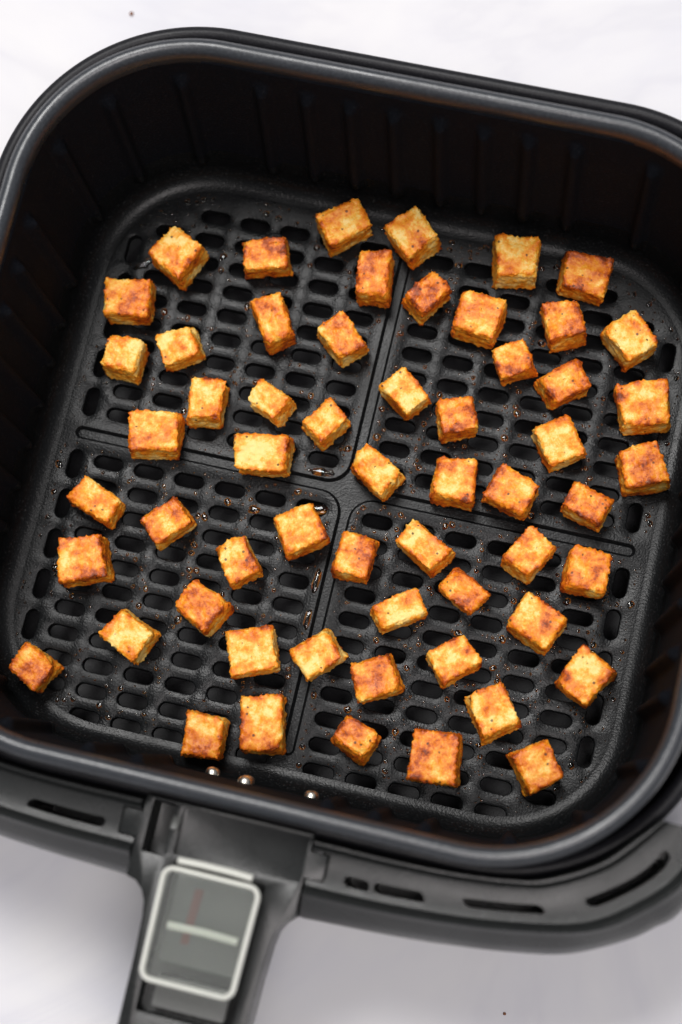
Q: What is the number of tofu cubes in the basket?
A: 58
